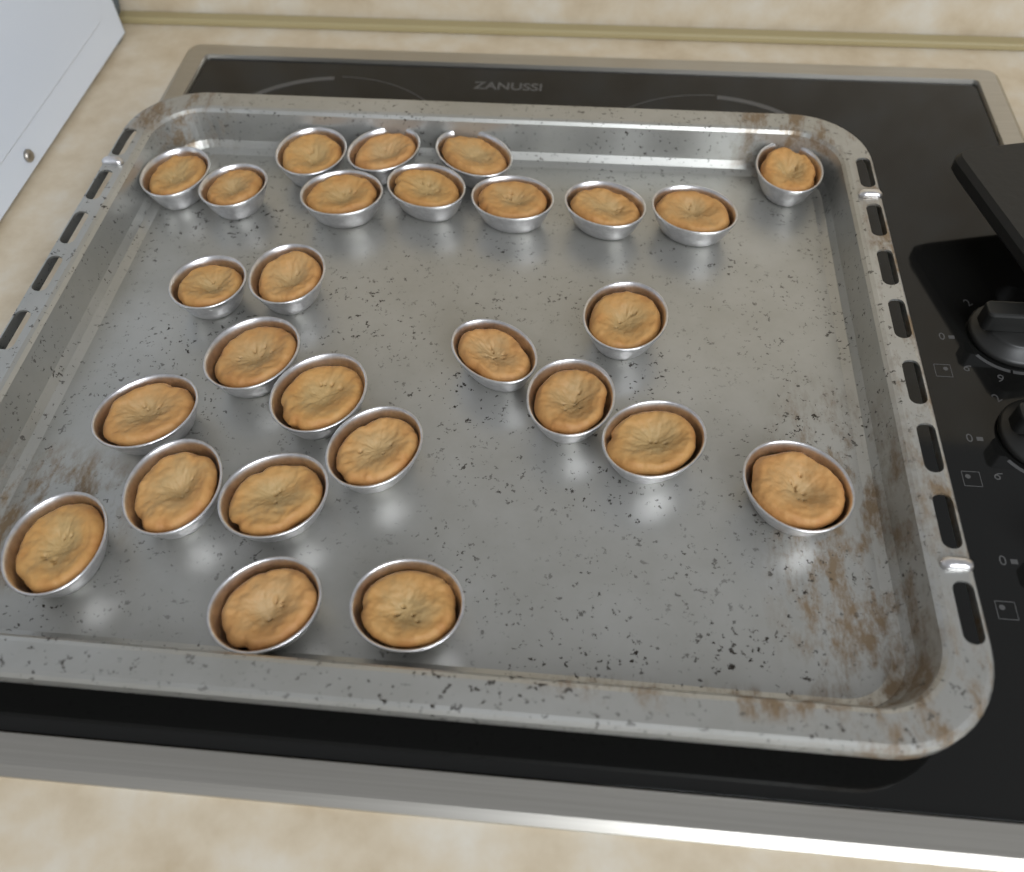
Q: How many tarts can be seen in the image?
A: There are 27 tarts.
